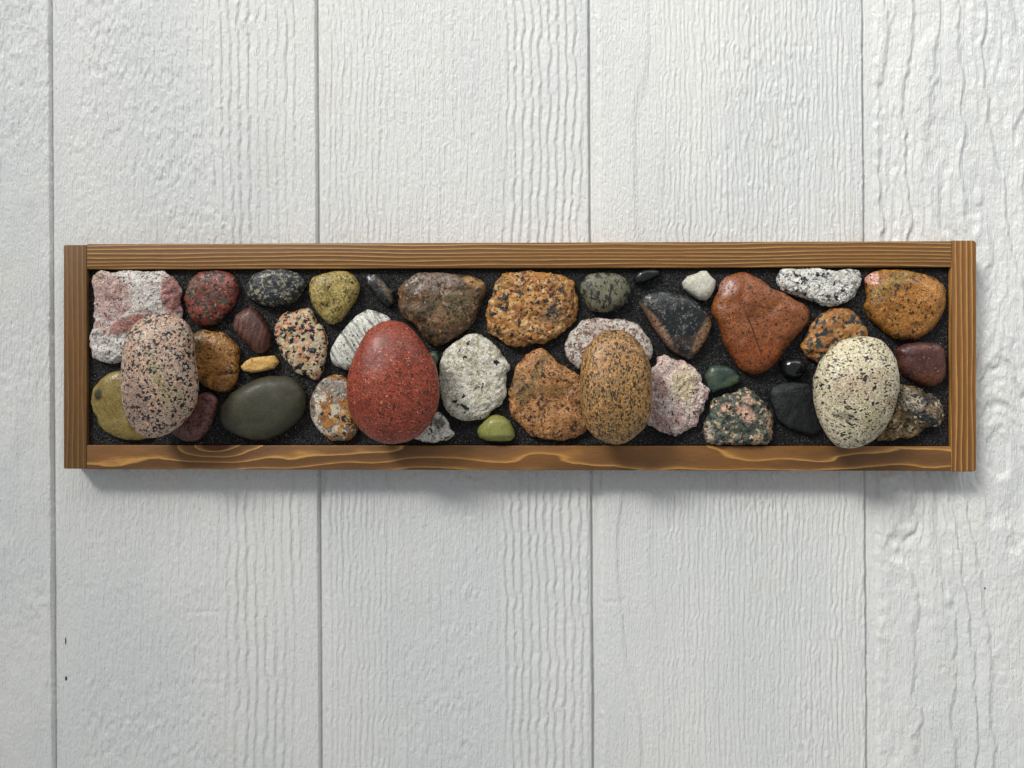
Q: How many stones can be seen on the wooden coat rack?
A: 41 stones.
